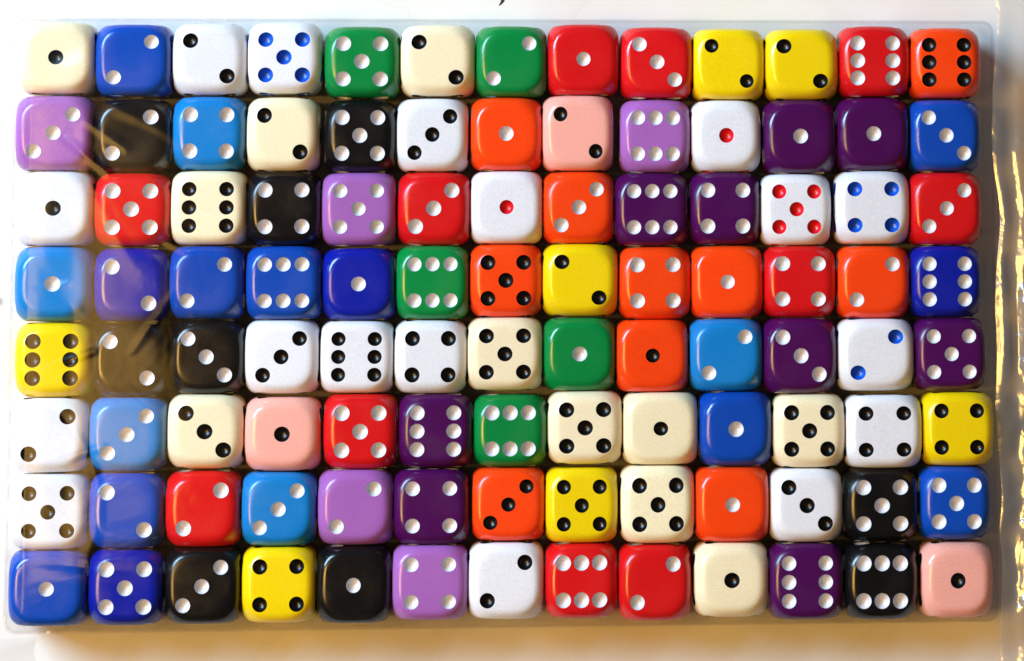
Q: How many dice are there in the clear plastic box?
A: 104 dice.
